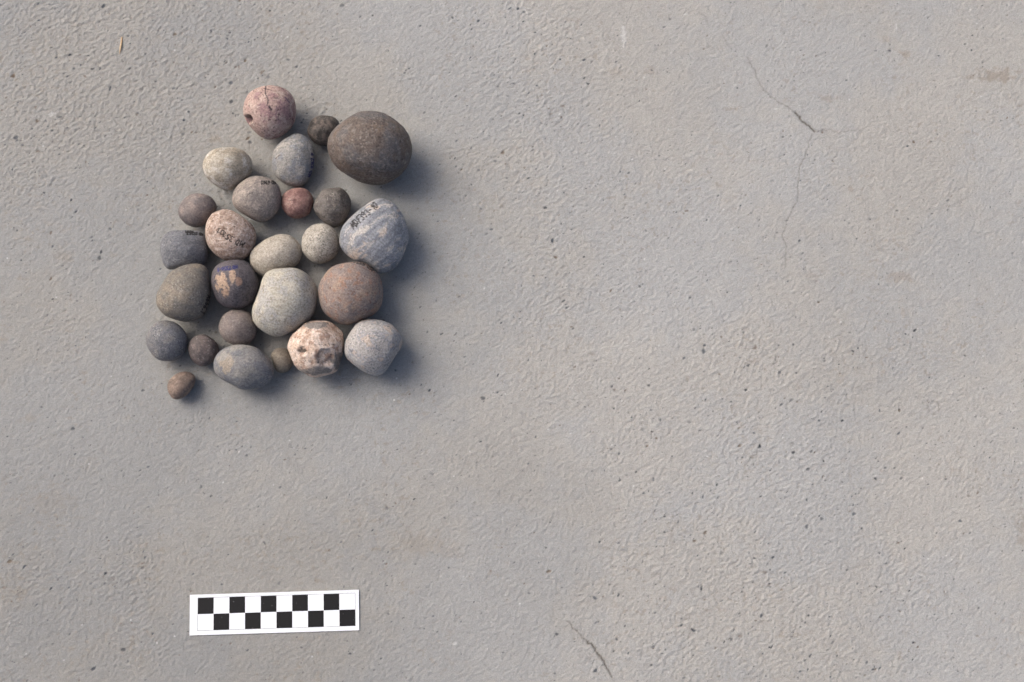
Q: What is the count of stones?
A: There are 26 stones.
